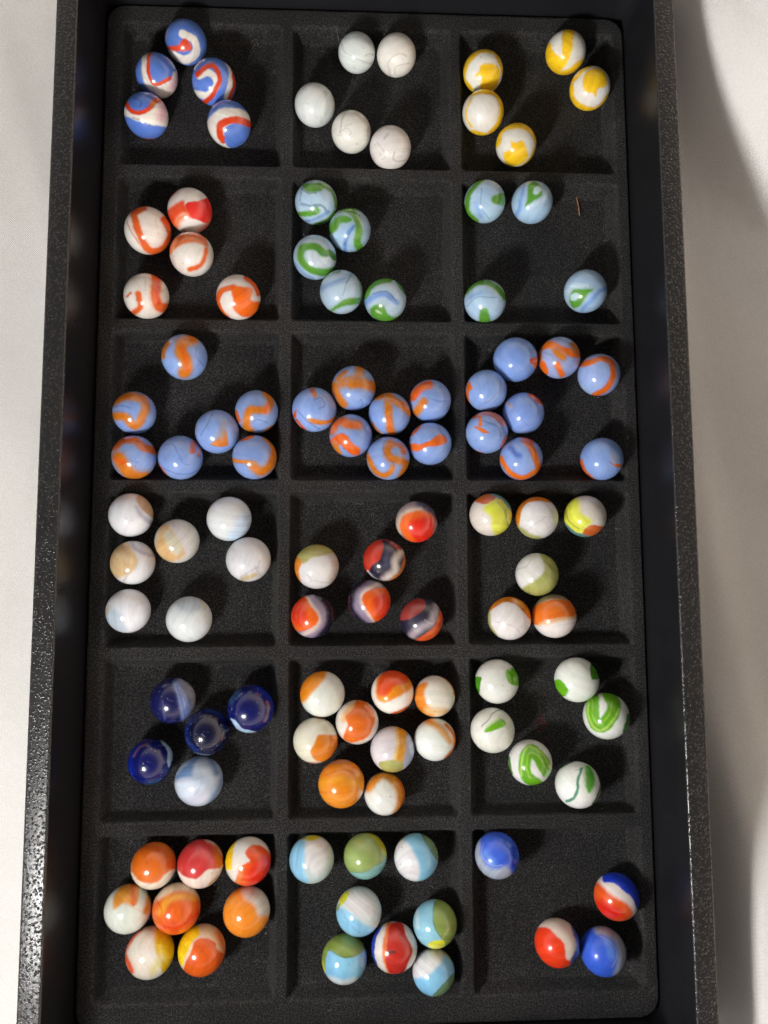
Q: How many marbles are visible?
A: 110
